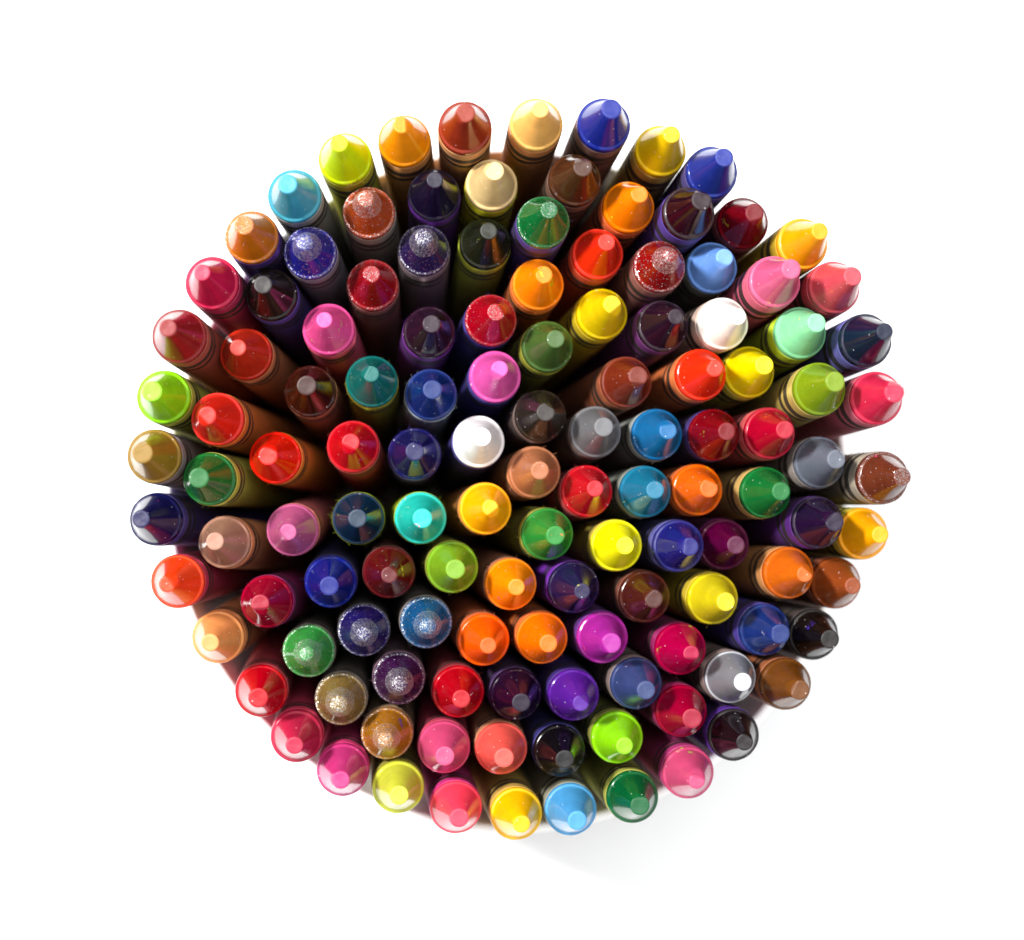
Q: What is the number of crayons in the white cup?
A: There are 127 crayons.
